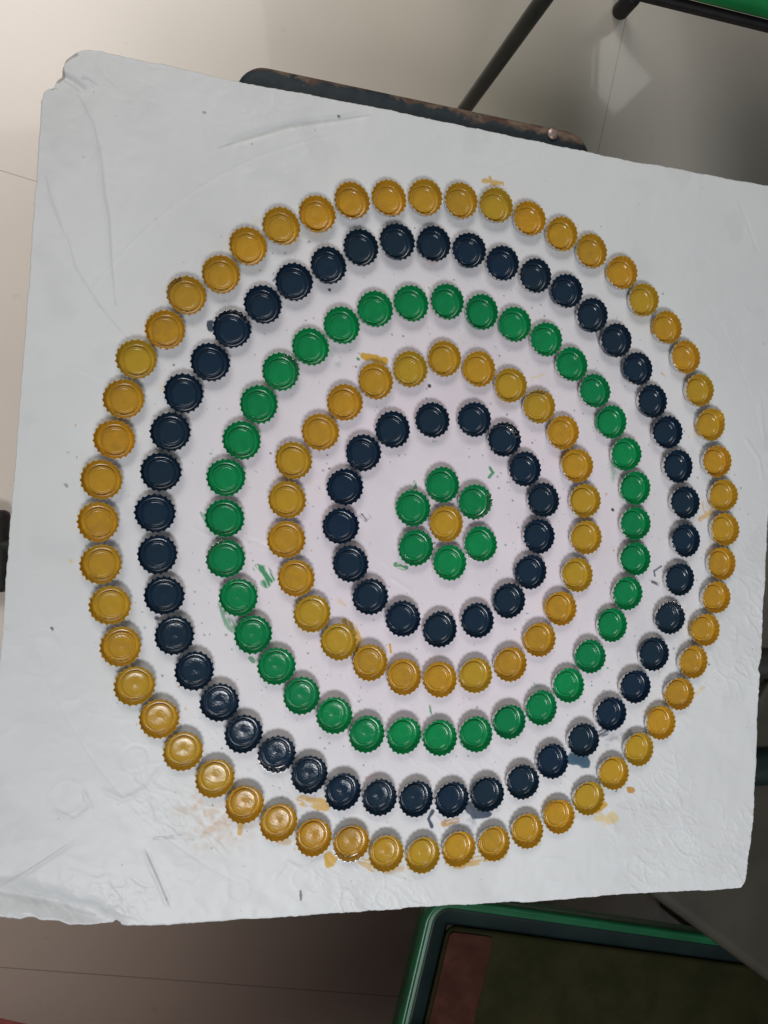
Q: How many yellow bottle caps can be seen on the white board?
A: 81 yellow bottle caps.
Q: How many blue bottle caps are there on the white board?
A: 62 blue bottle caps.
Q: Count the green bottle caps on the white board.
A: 42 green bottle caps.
